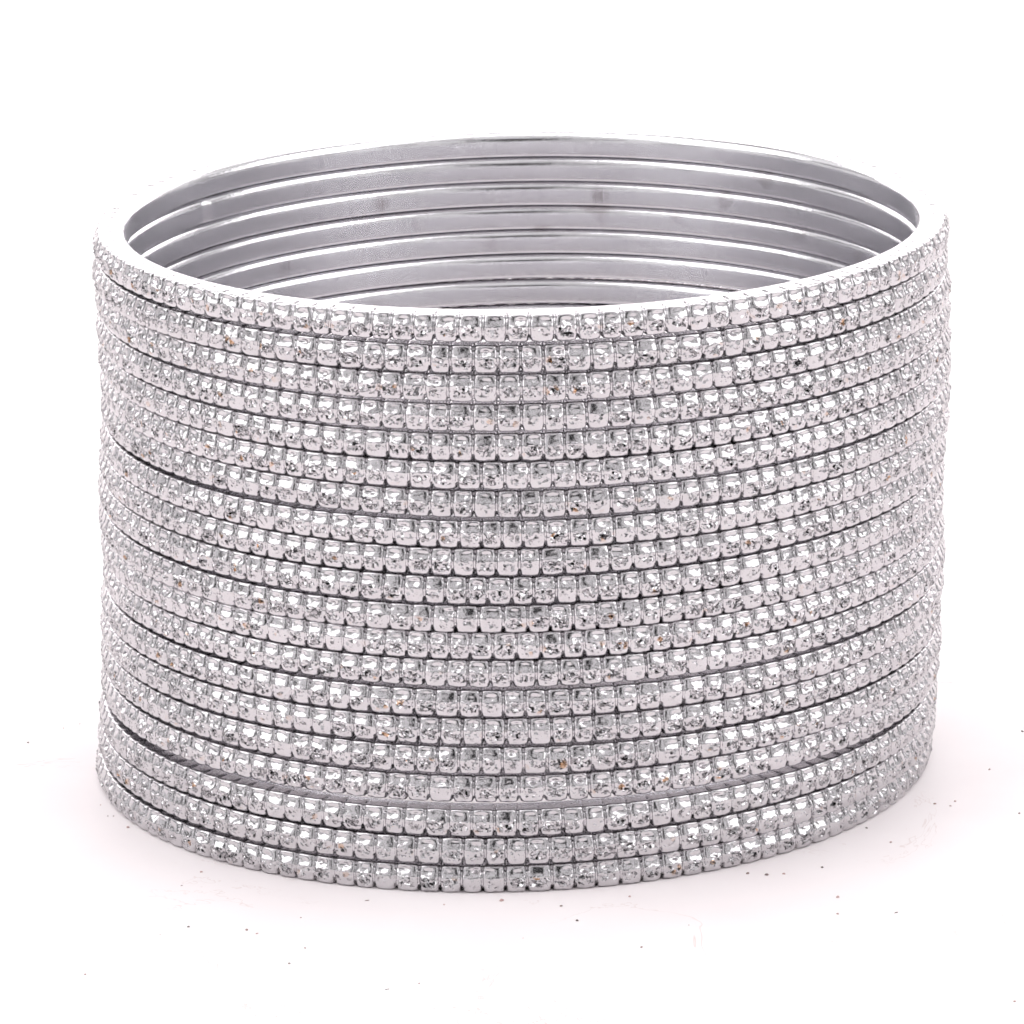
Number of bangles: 20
